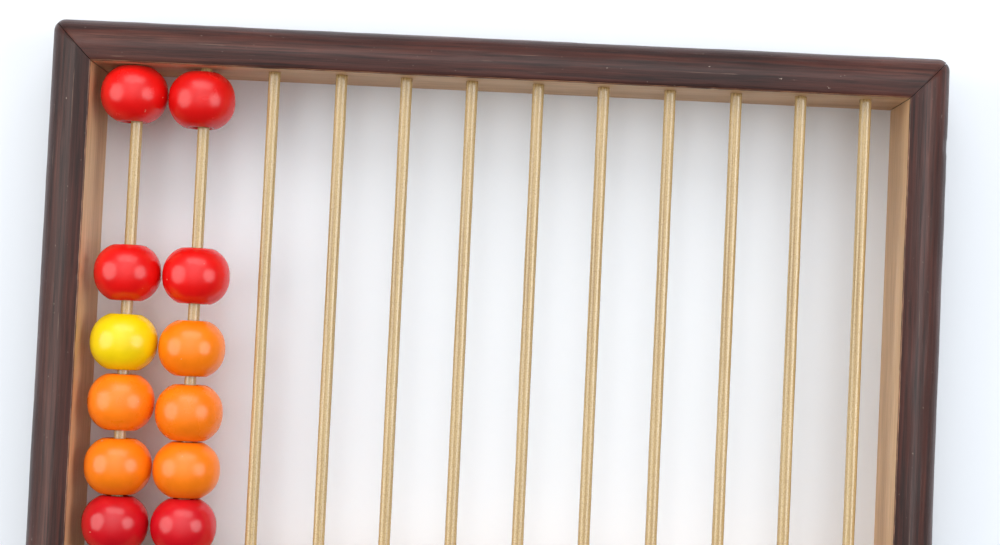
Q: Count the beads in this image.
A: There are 12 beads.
